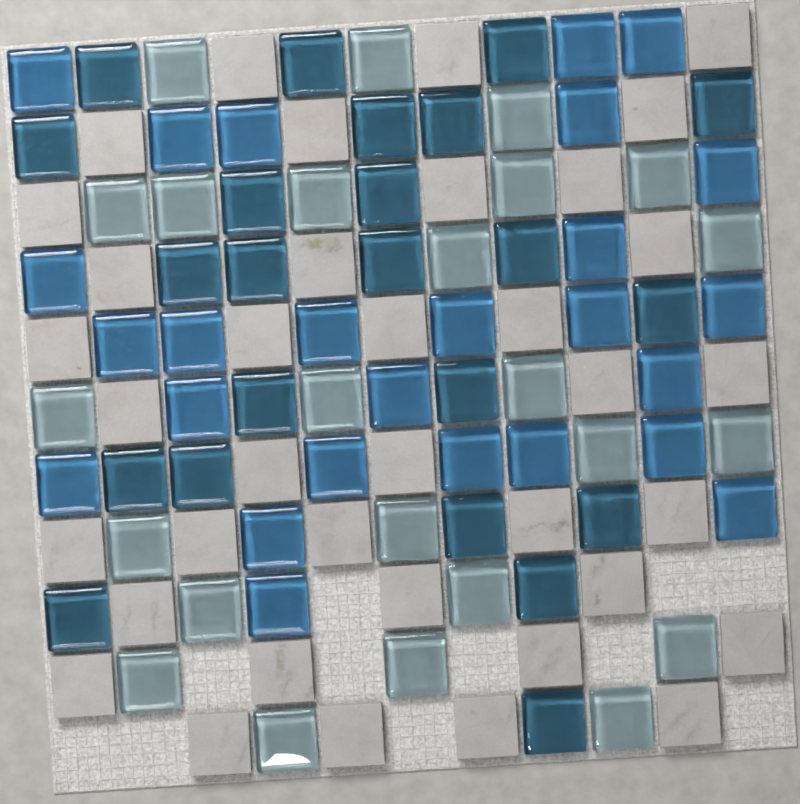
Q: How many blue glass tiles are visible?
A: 26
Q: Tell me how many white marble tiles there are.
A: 37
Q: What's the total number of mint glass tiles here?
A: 24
